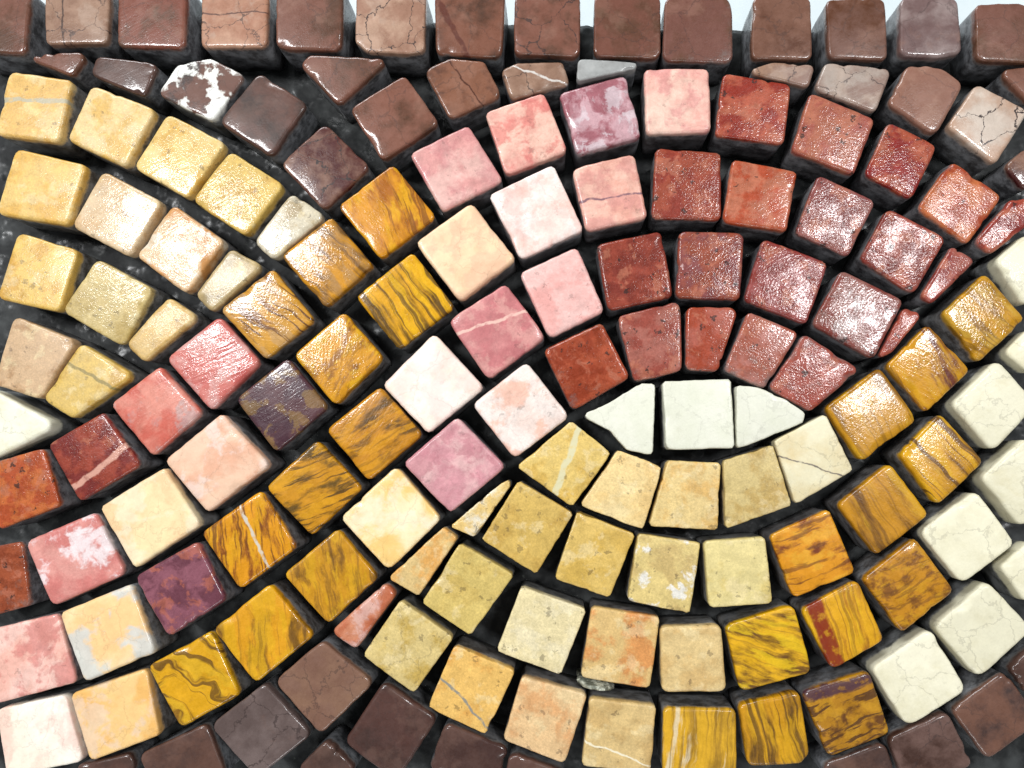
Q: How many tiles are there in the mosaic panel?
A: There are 158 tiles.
